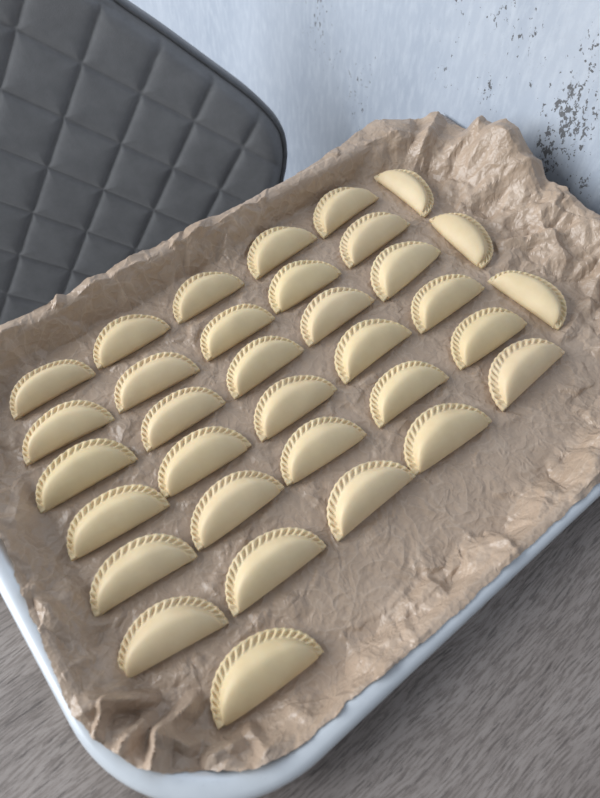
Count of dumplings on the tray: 34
